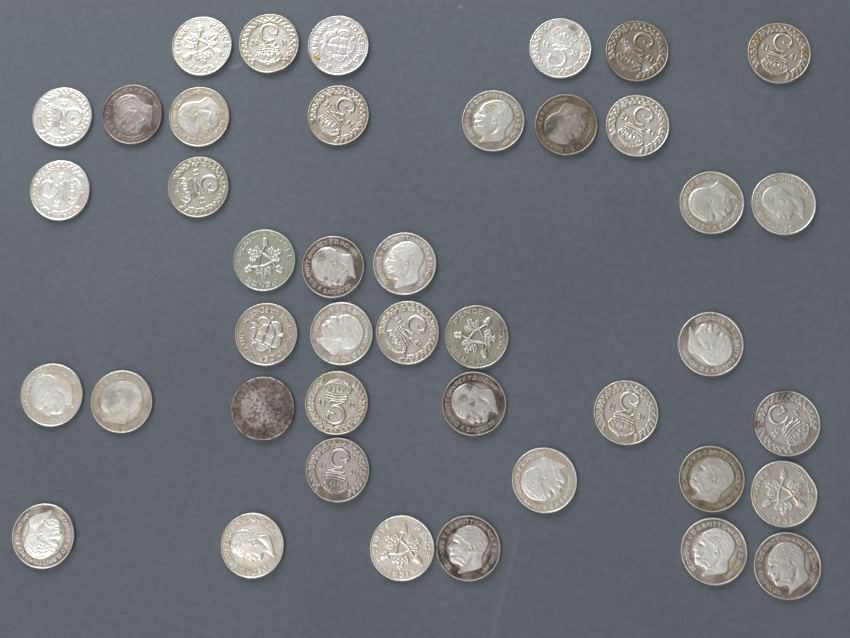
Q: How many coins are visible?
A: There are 42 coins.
